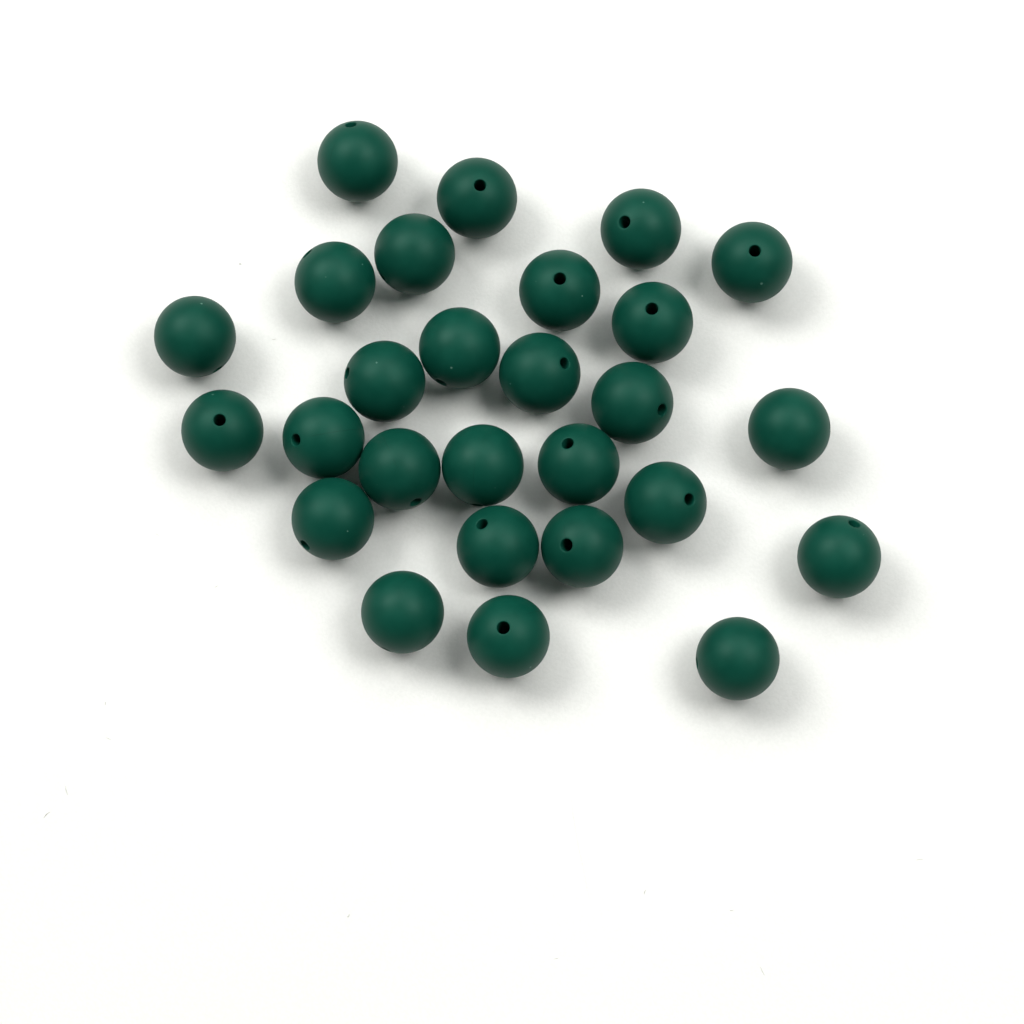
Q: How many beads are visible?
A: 27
